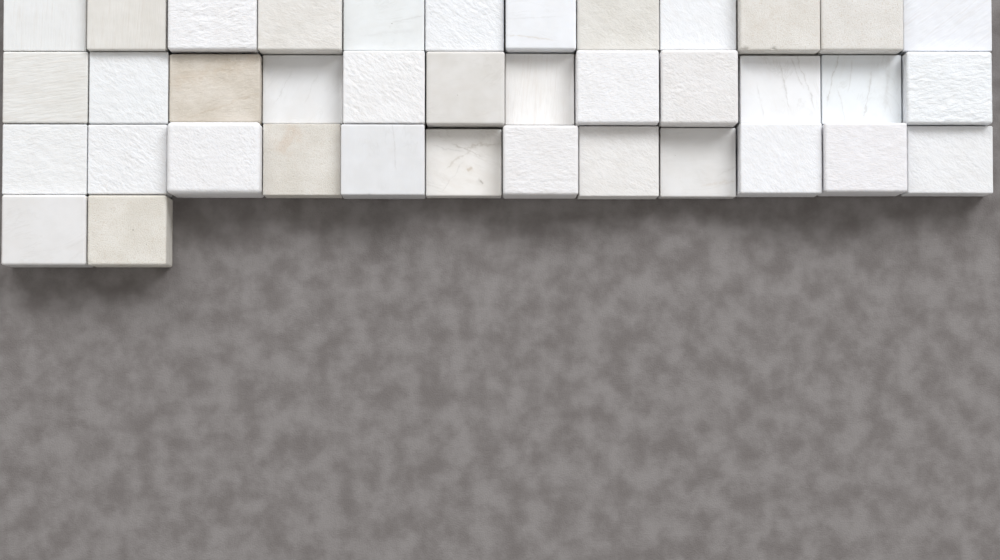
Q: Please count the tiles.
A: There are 38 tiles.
